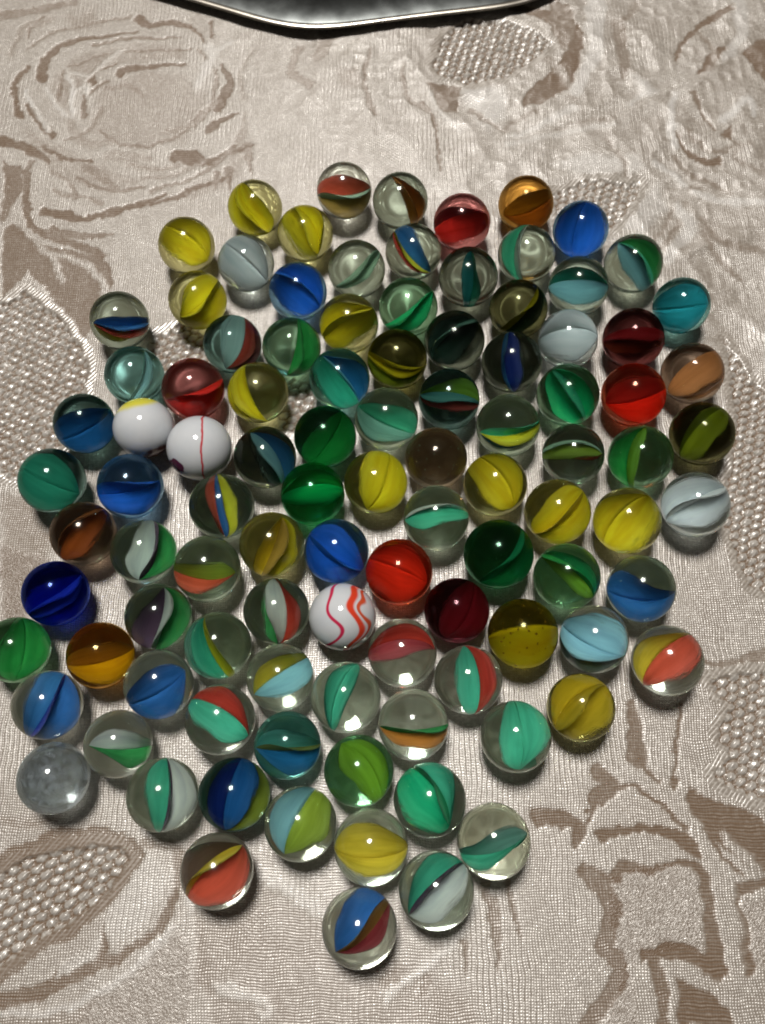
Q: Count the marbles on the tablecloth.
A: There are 101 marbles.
